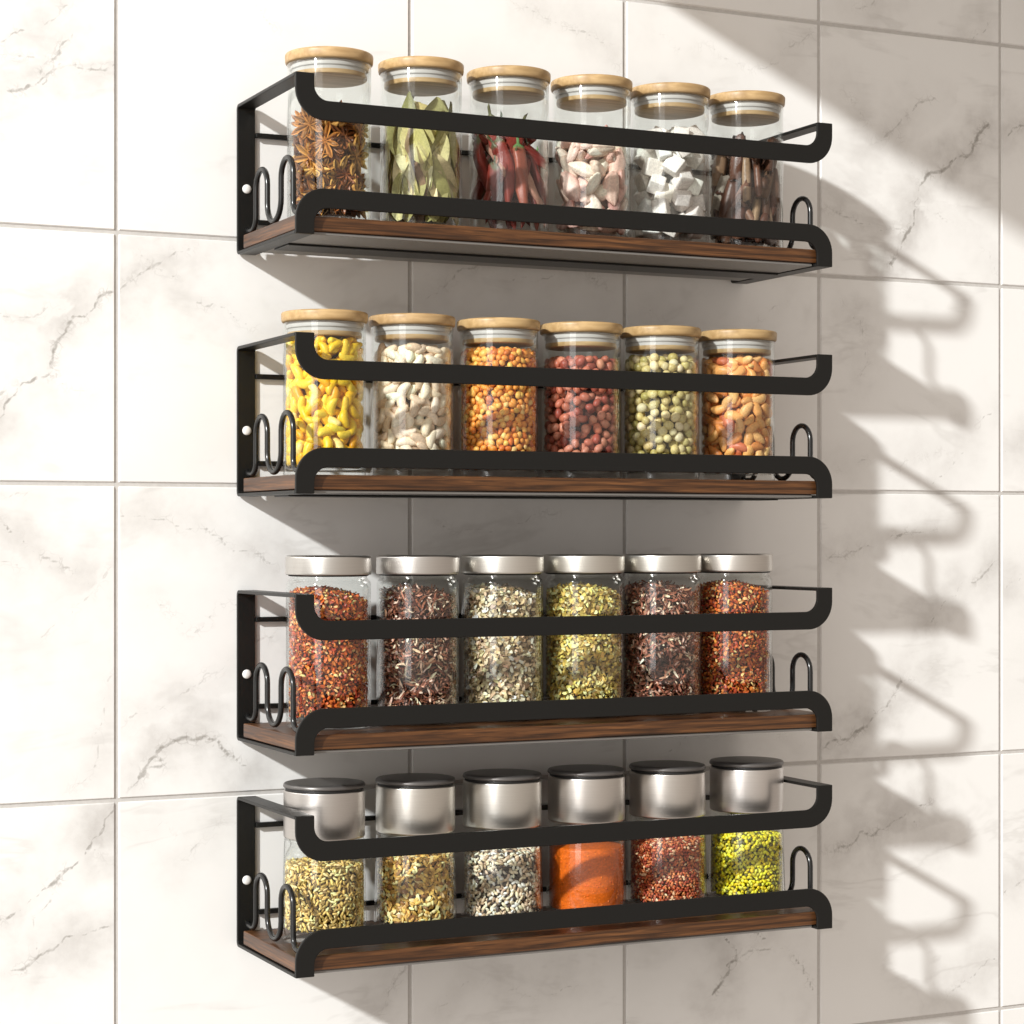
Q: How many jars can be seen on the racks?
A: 24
